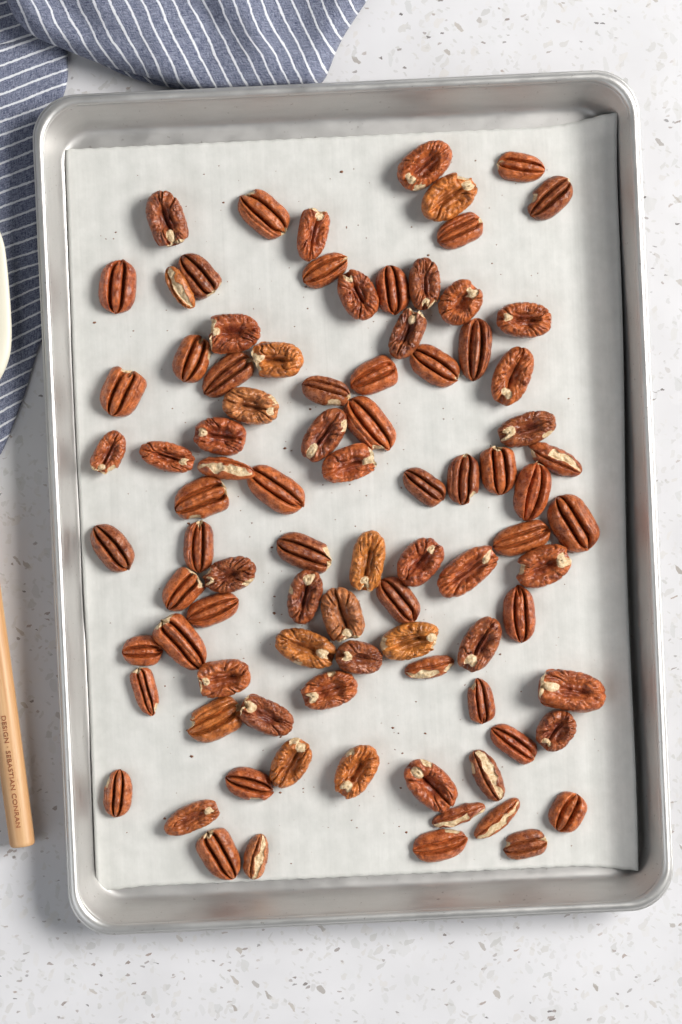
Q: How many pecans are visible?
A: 90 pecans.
